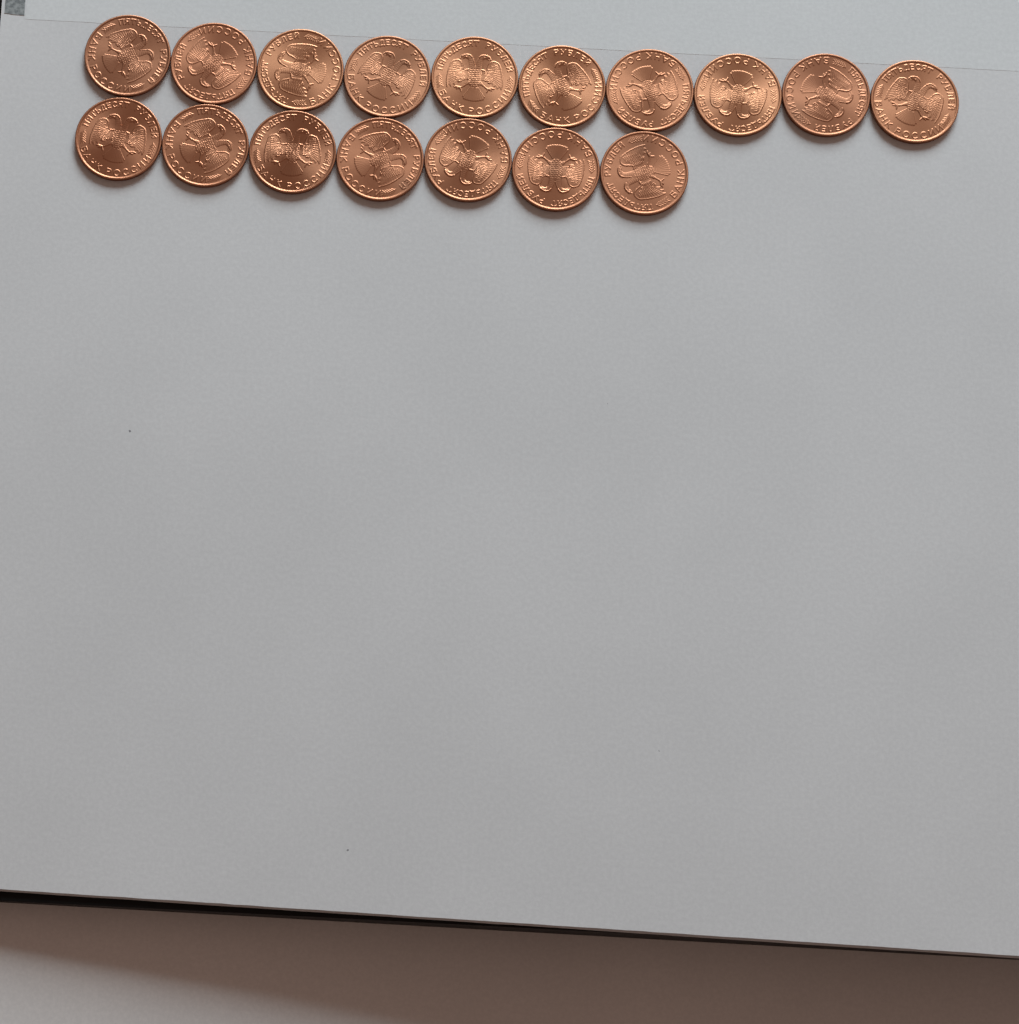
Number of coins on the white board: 17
